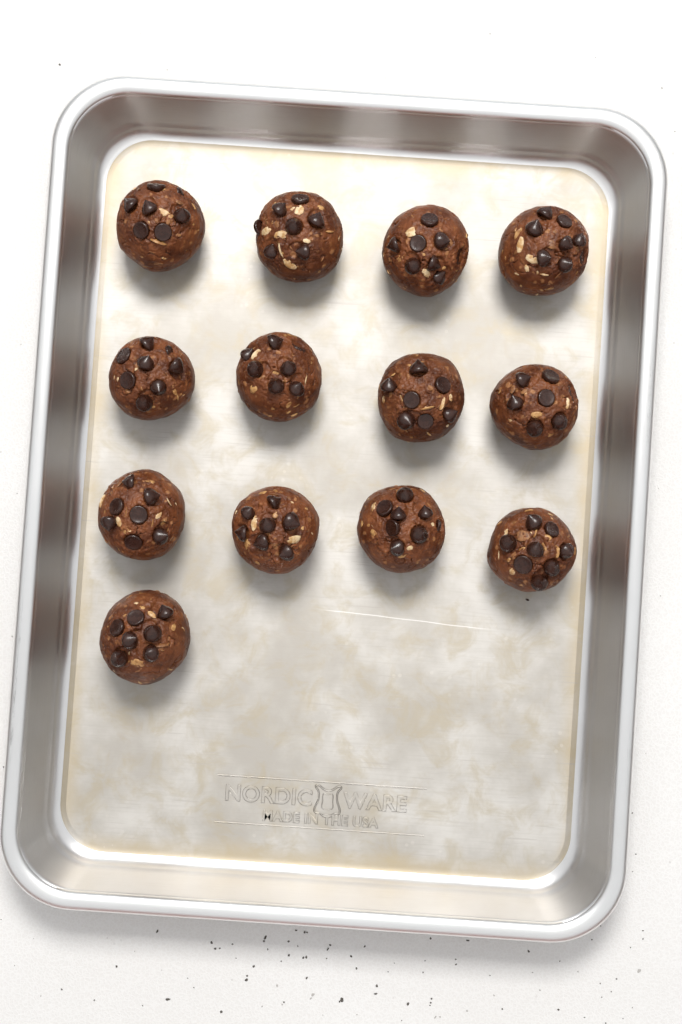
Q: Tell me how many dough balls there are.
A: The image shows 13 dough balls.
